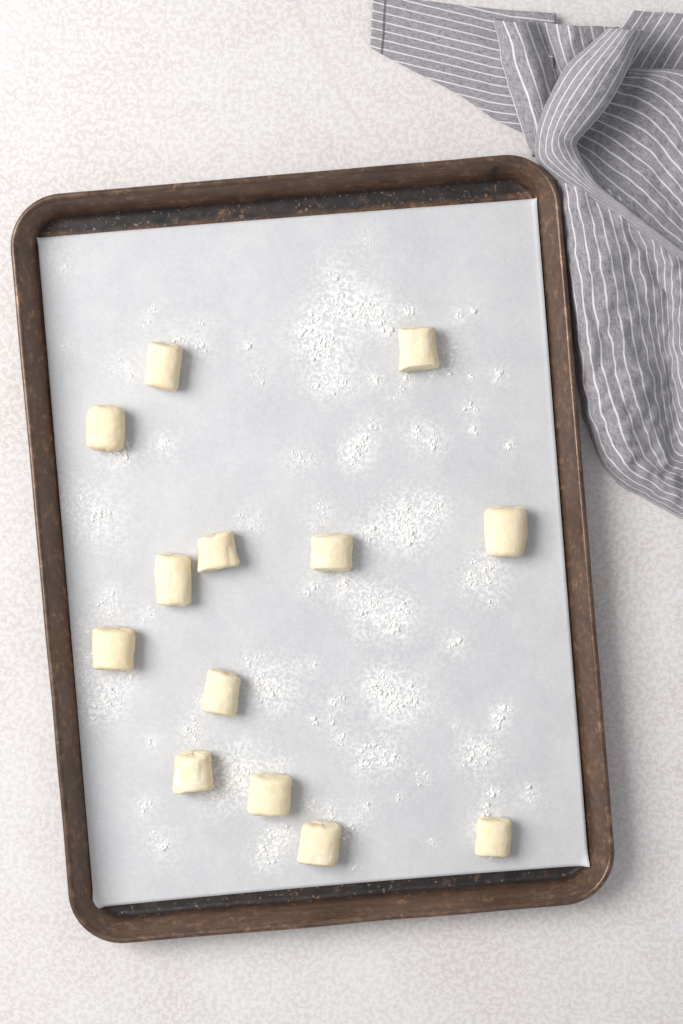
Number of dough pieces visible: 13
